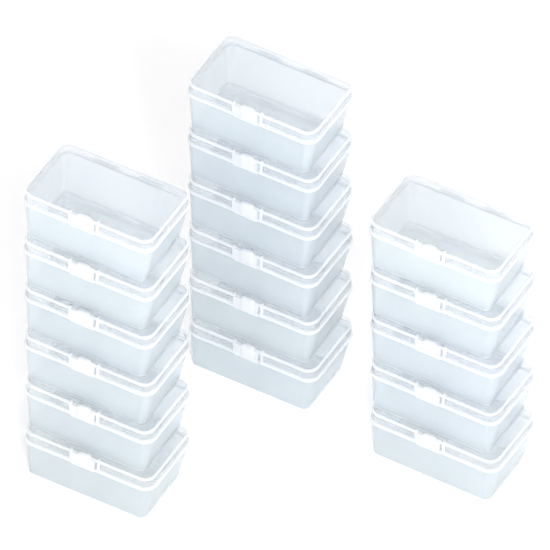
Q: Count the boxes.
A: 17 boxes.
